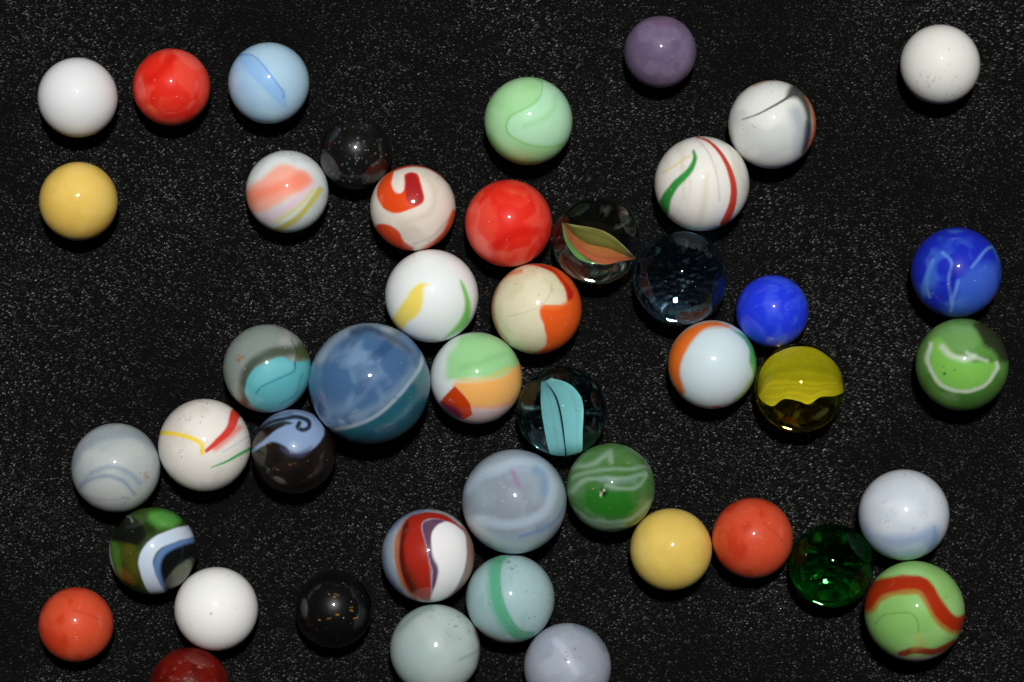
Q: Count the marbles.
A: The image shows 45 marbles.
